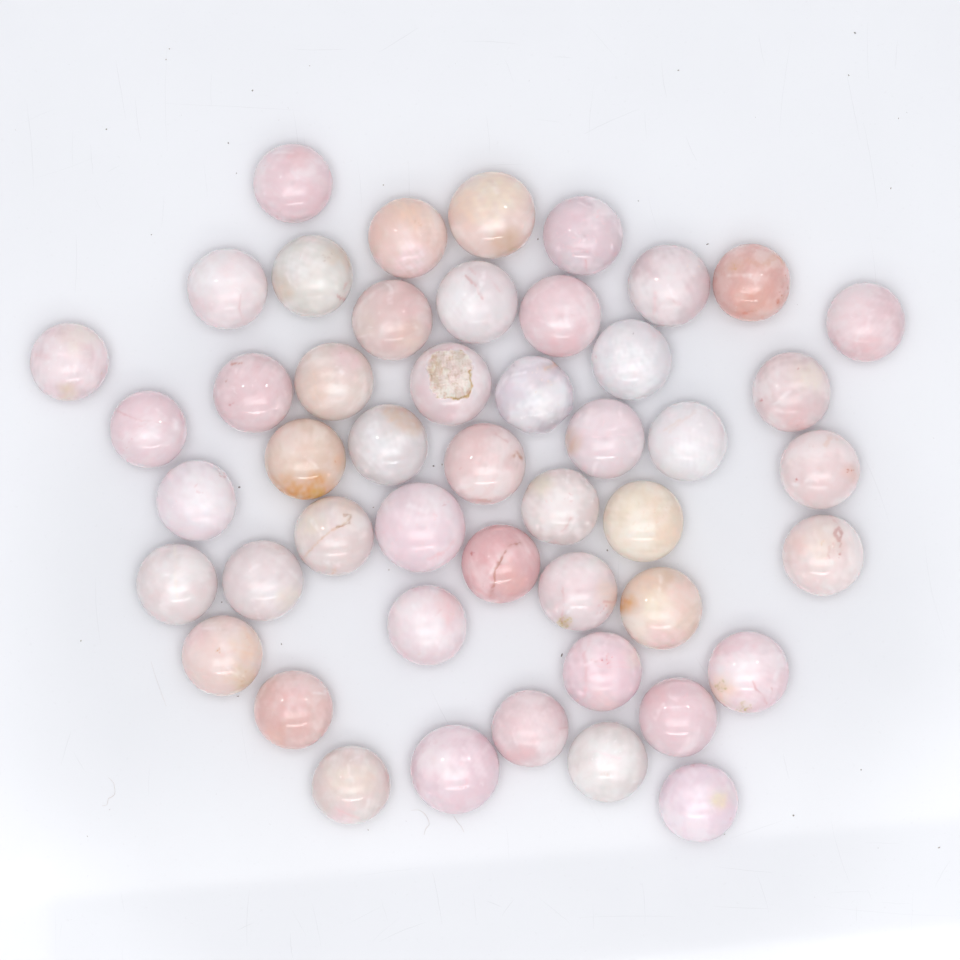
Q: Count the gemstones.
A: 48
